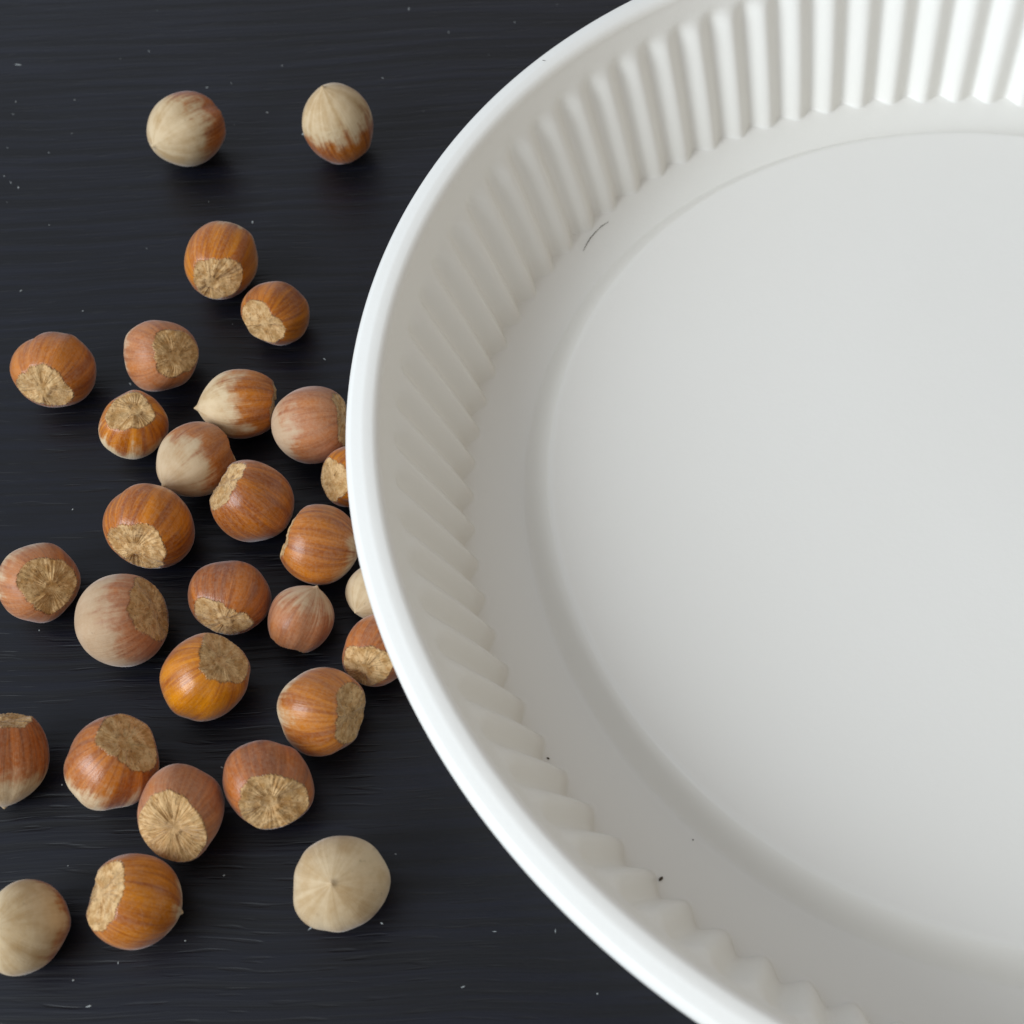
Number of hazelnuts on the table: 29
